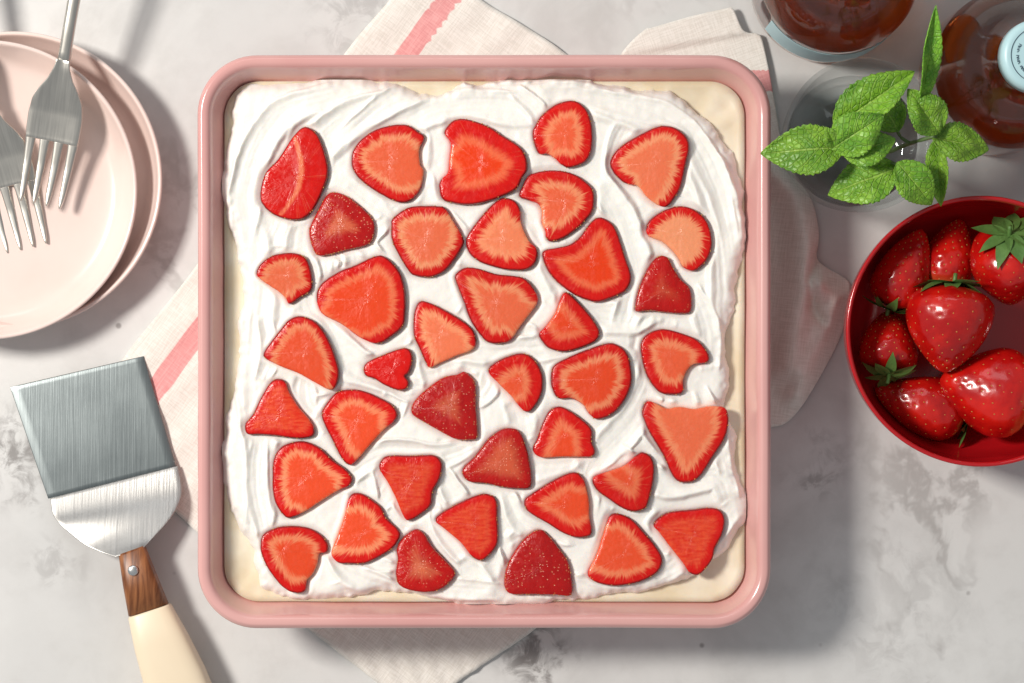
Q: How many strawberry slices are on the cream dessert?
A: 39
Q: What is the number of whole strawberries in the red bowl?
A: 7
